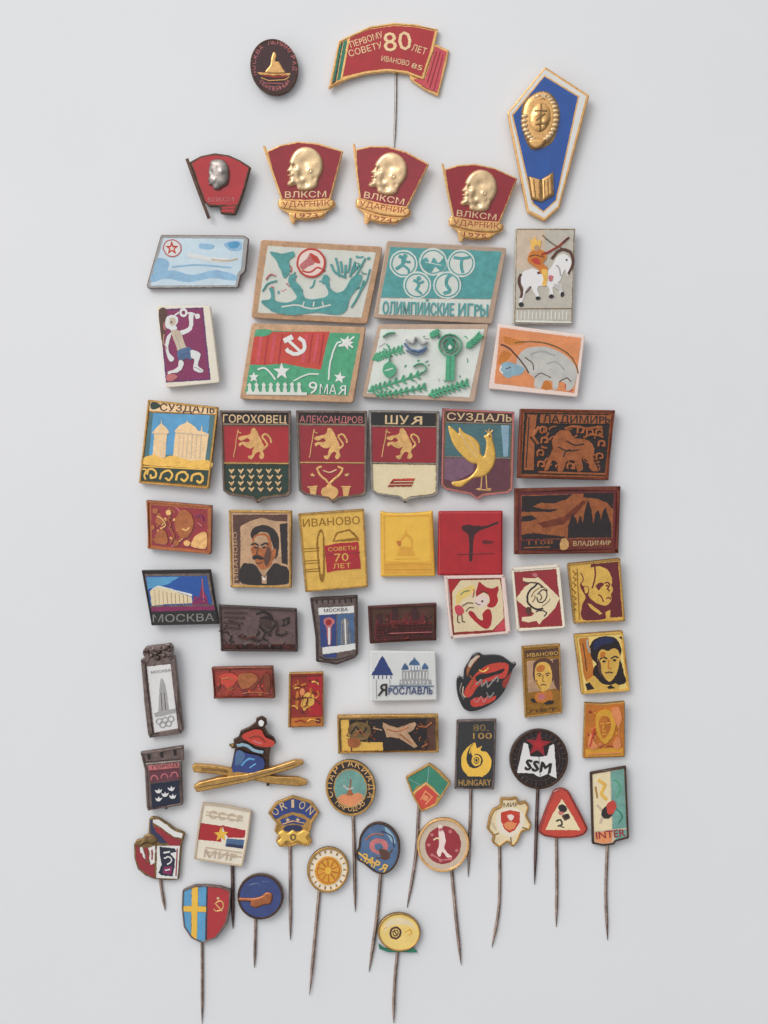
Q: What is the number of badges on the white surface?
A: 61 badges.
